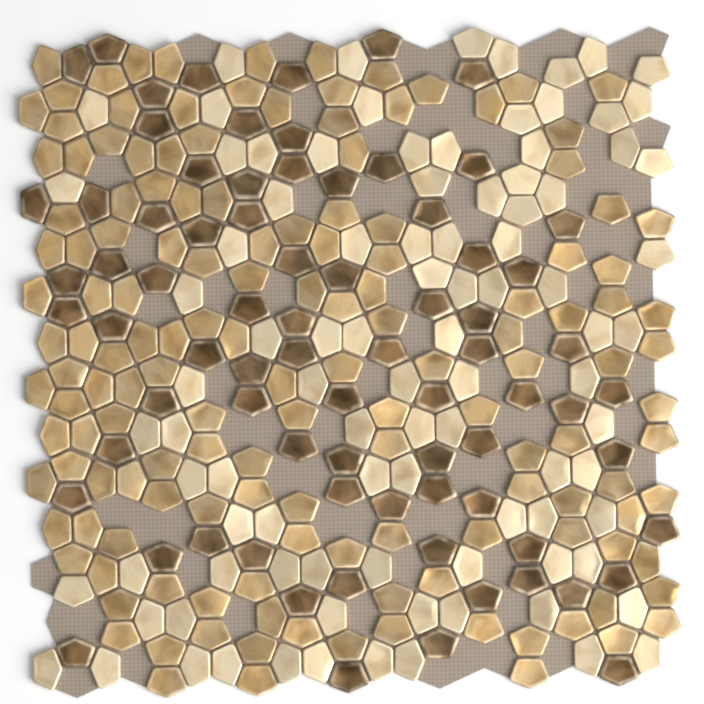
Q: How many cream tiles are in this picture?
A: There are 94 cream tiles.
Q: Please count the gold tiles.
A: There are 146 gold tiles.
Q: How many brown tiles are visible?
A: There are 76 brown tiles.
